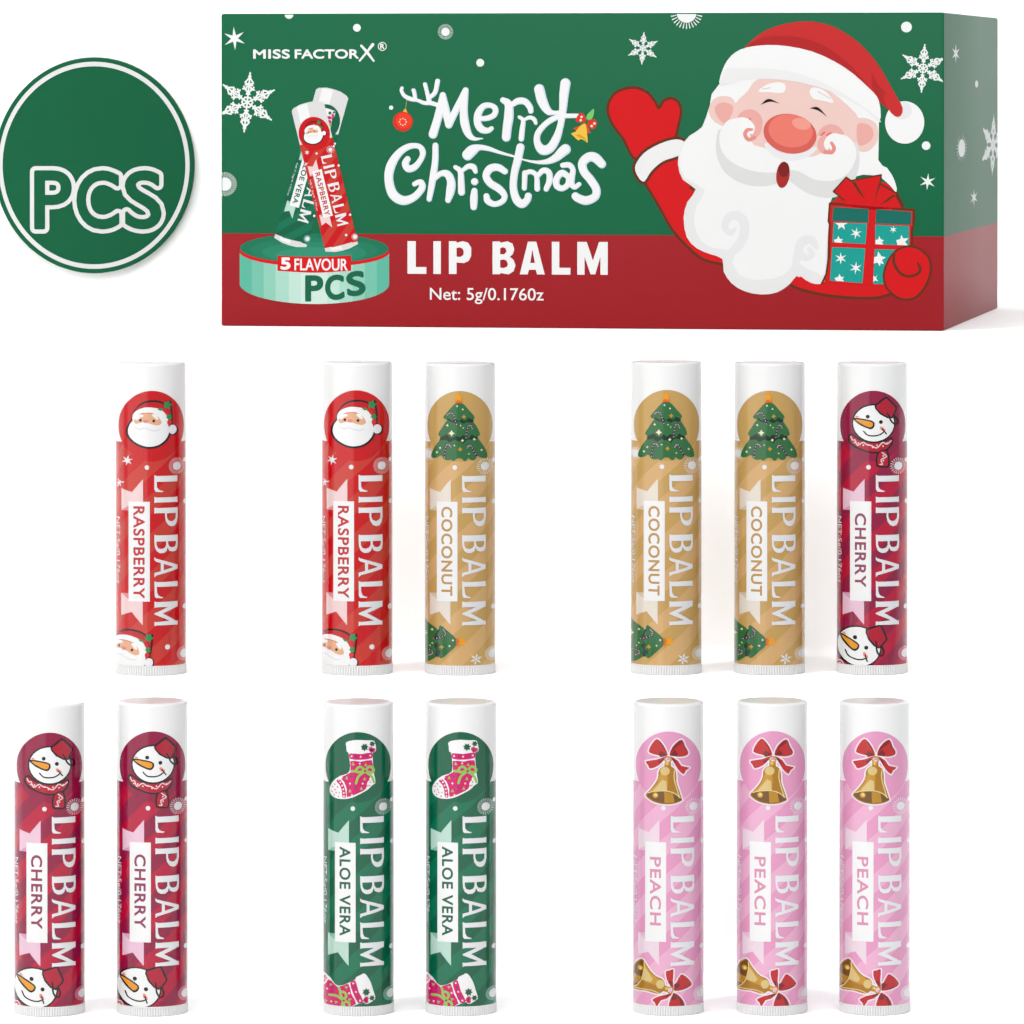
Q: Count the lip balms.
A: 13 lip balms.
